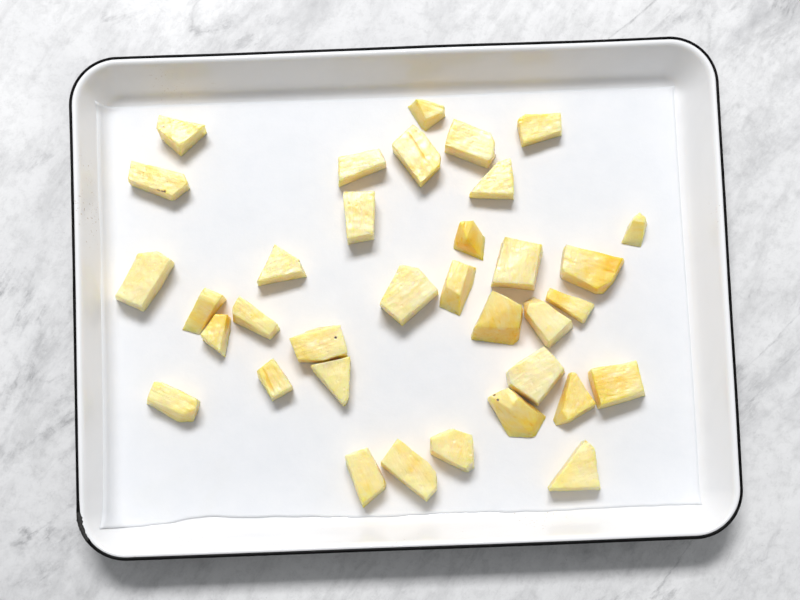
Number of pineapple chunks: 35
